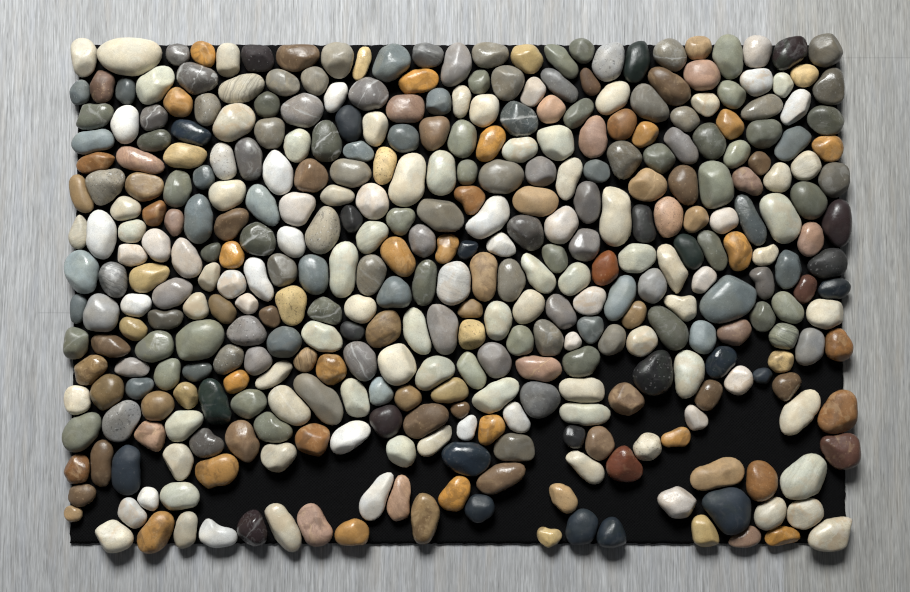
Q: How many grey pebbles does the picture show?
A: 129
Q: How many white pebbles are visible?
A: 107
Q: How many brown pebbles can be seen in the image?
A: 103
